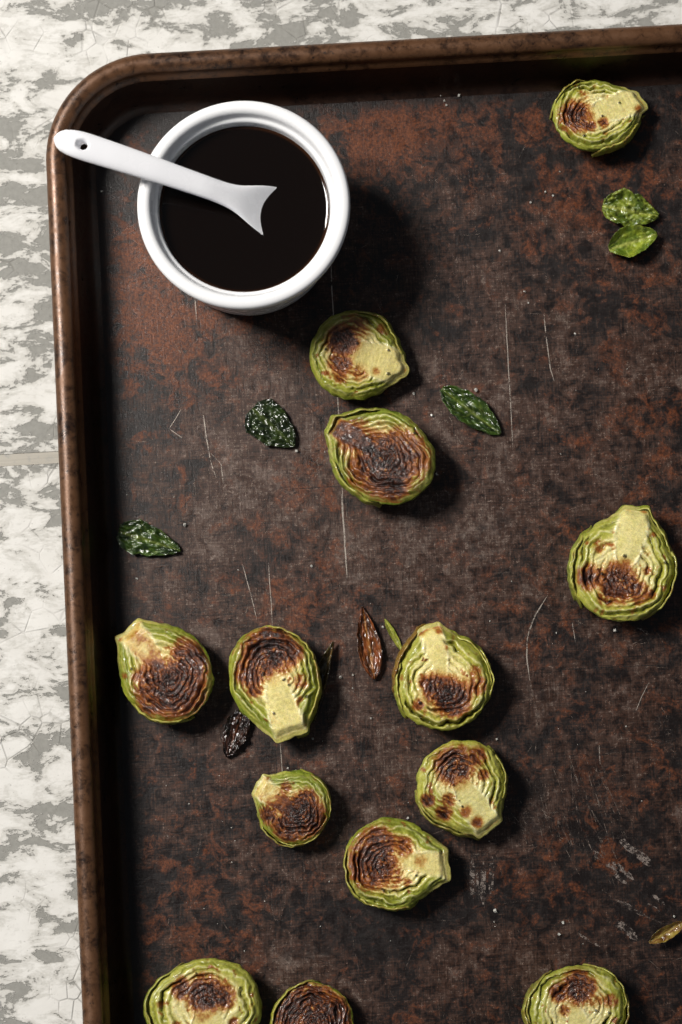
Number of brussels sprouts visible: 13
